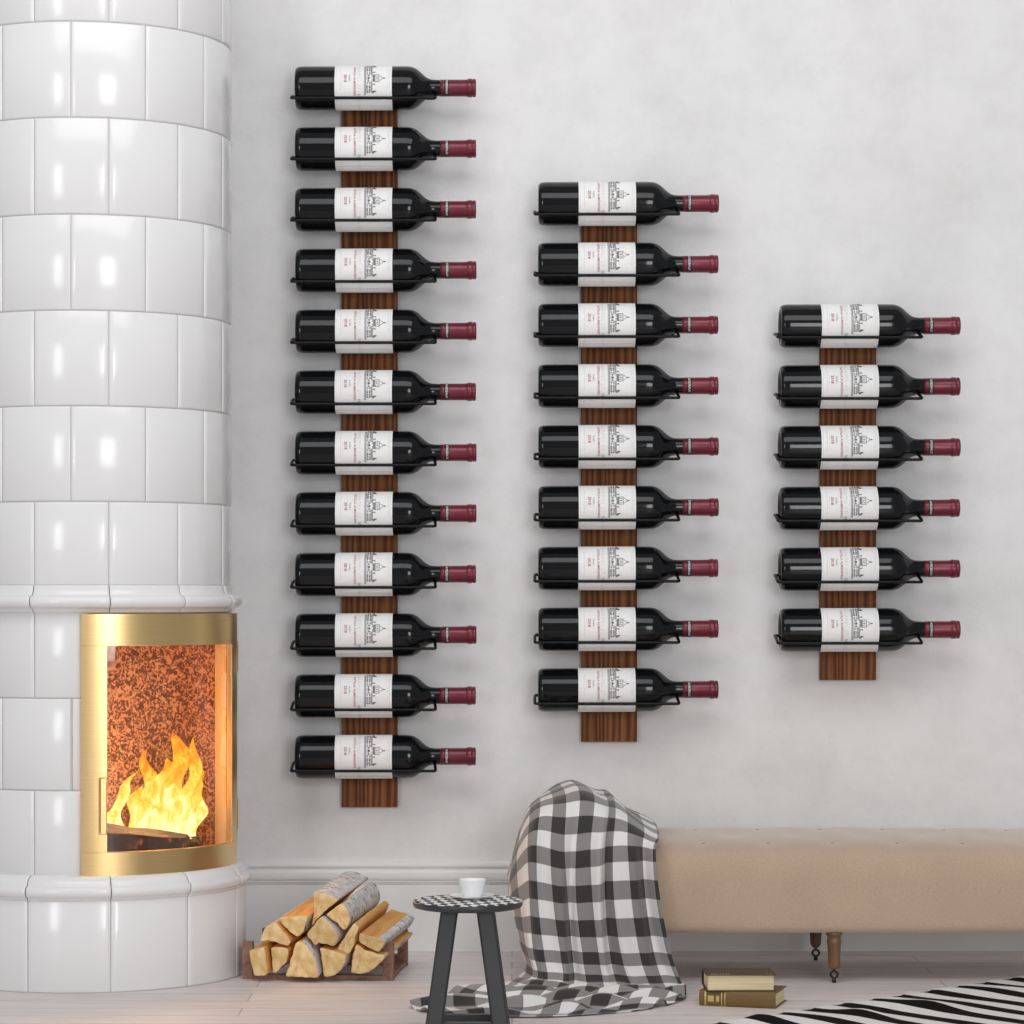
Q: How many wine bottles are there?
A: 27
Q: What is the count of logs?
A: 12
